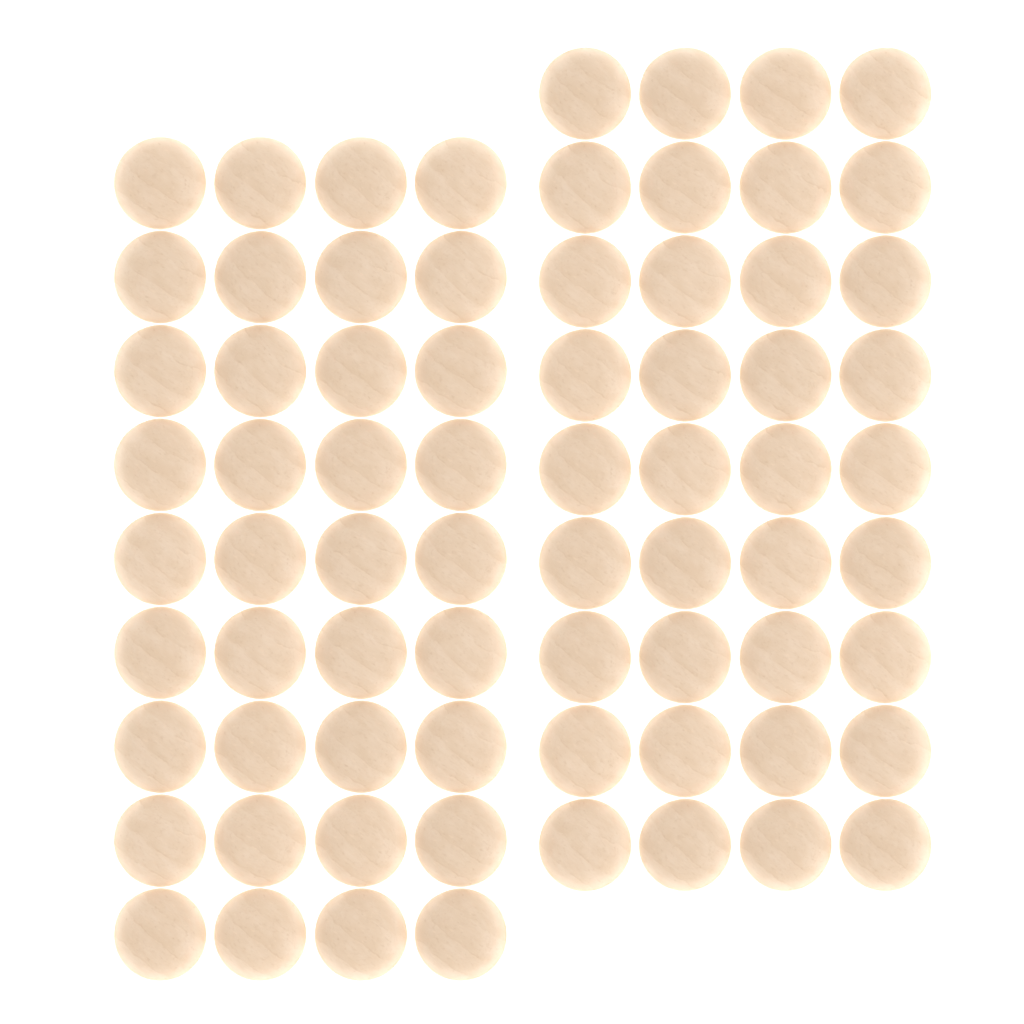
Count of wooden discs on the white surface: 72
